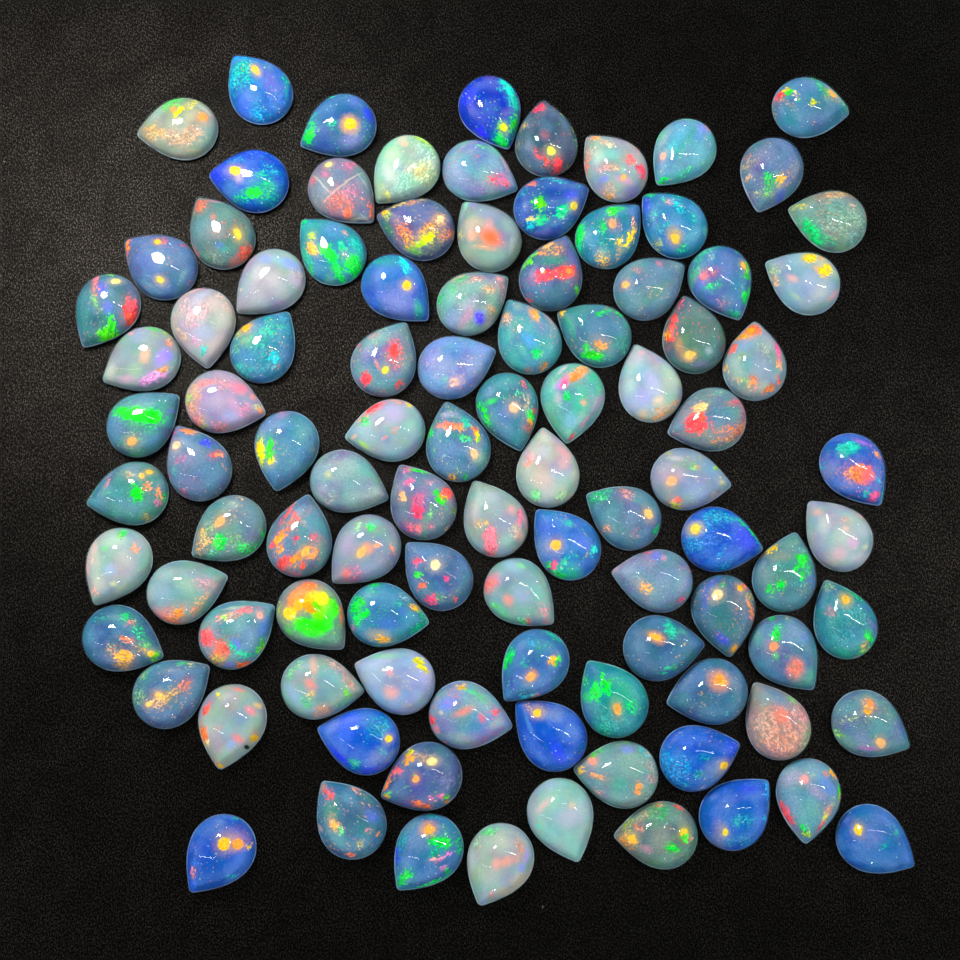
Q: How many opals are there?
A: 101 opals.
